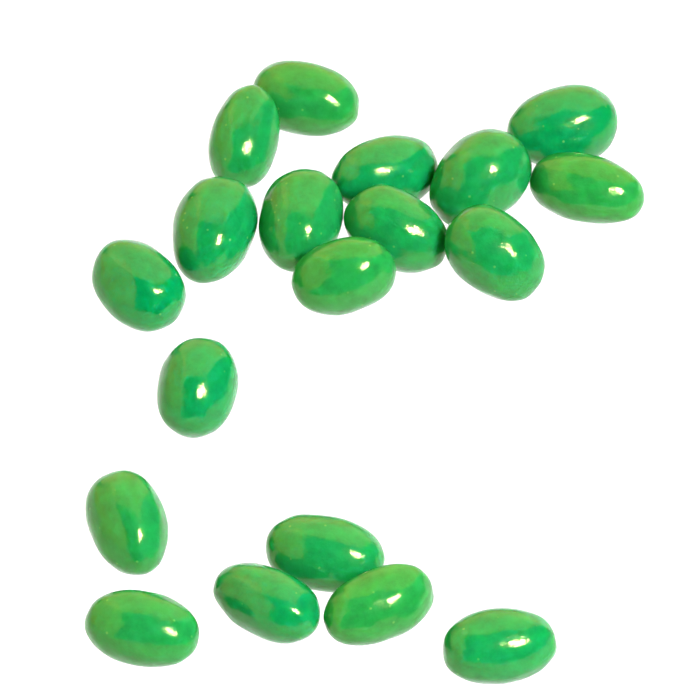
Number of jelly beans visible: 19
